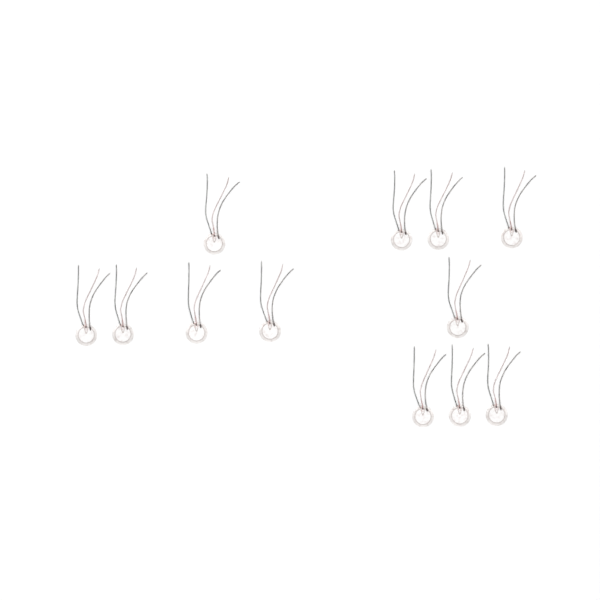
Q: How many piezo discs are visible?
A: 12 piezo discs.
